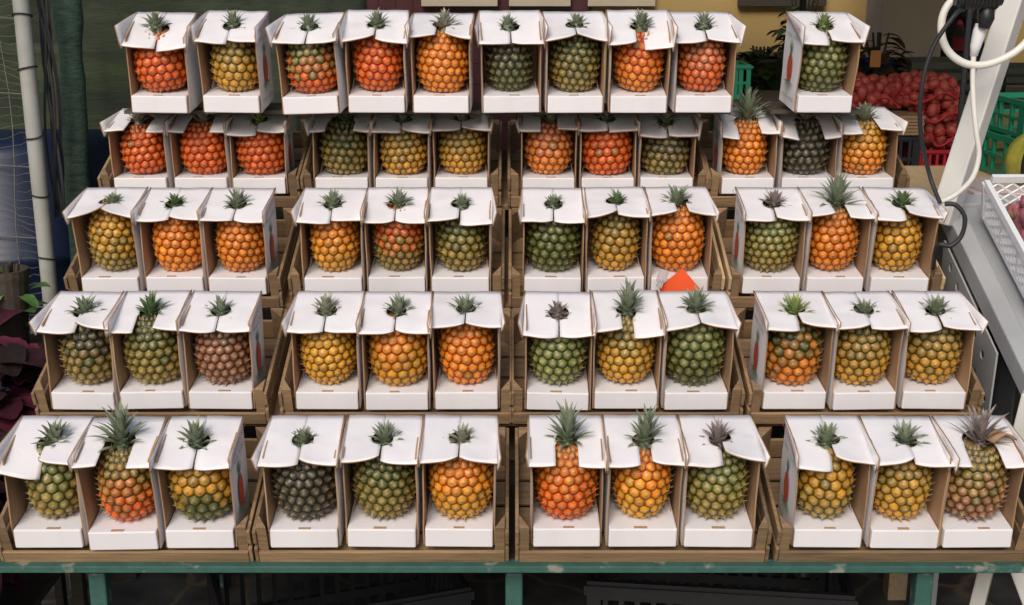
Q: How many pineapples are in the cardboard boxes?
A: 58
